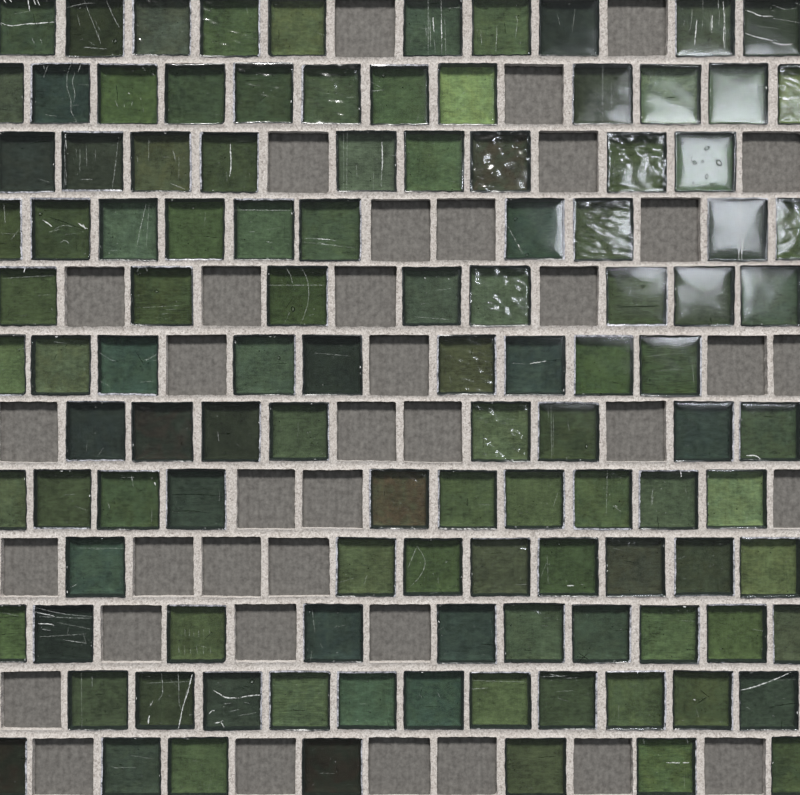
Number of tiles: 112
